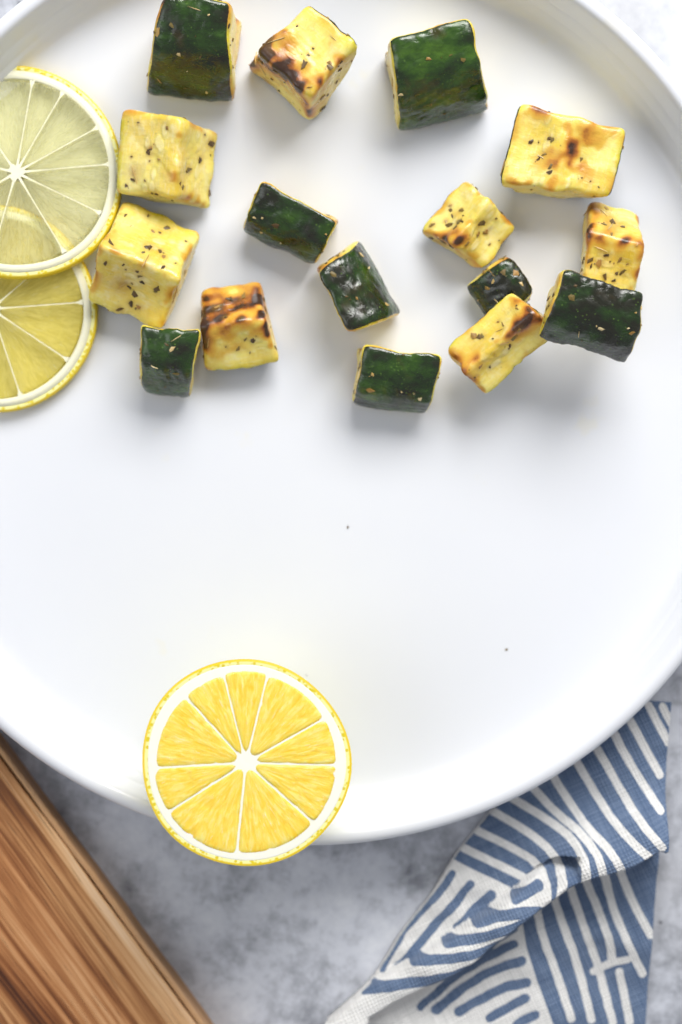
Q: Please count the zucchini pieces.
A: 16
